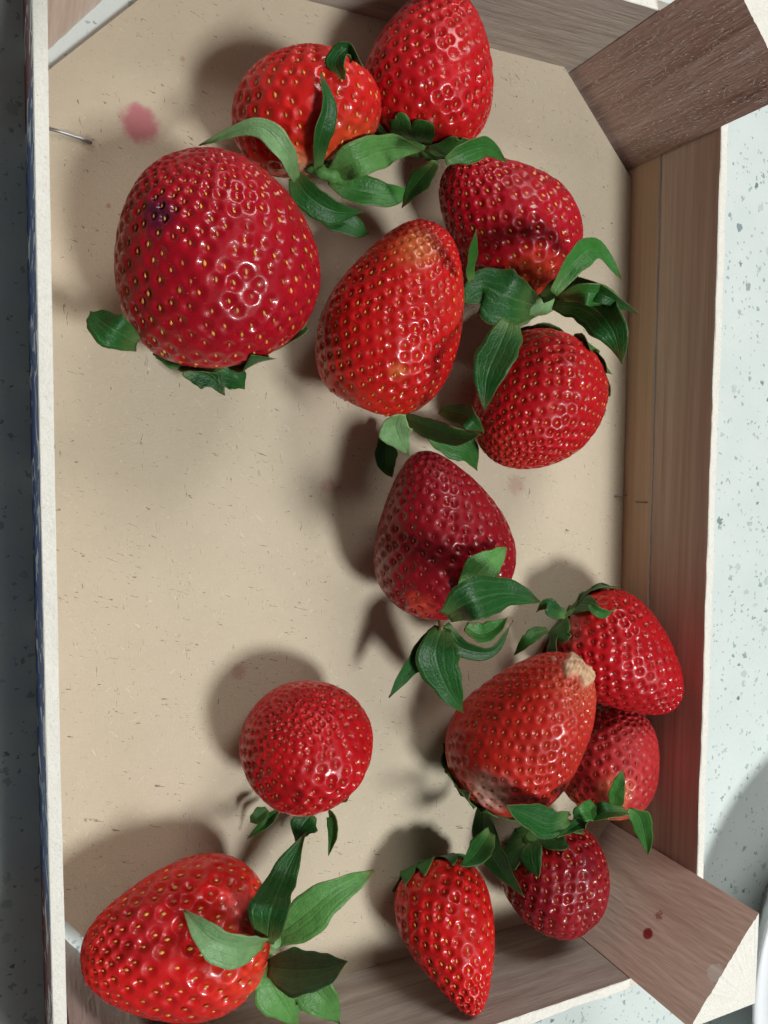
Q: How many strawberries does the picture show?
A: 14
